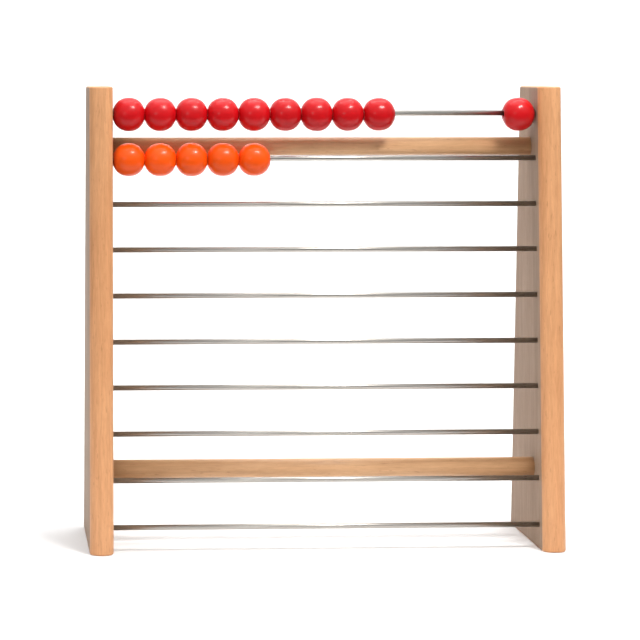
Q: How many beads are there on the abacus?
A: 15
